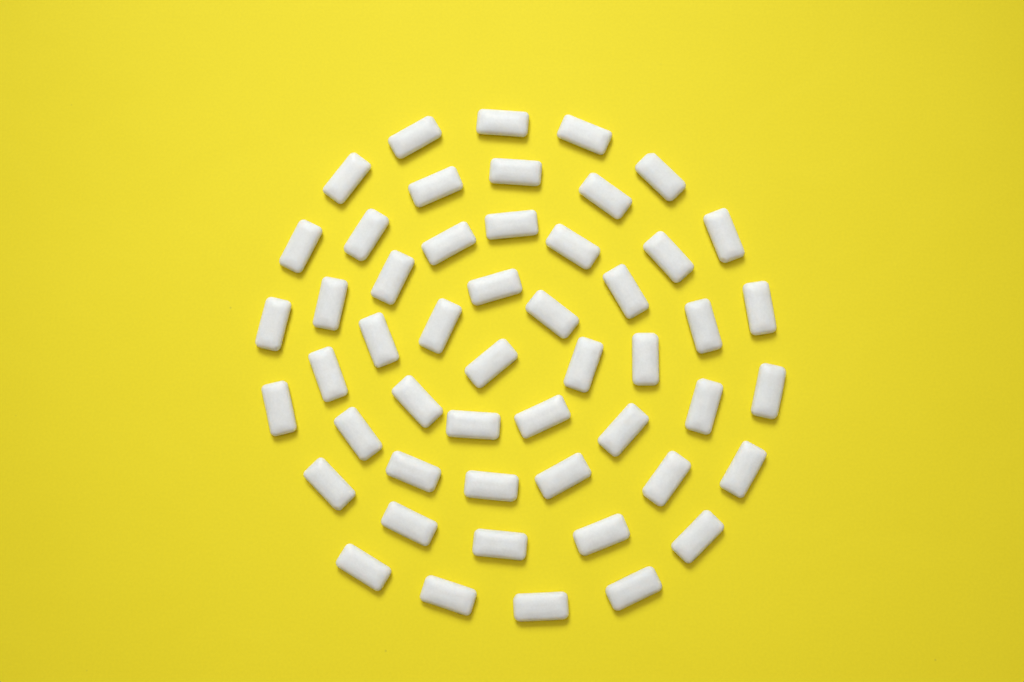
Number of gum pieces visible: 51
